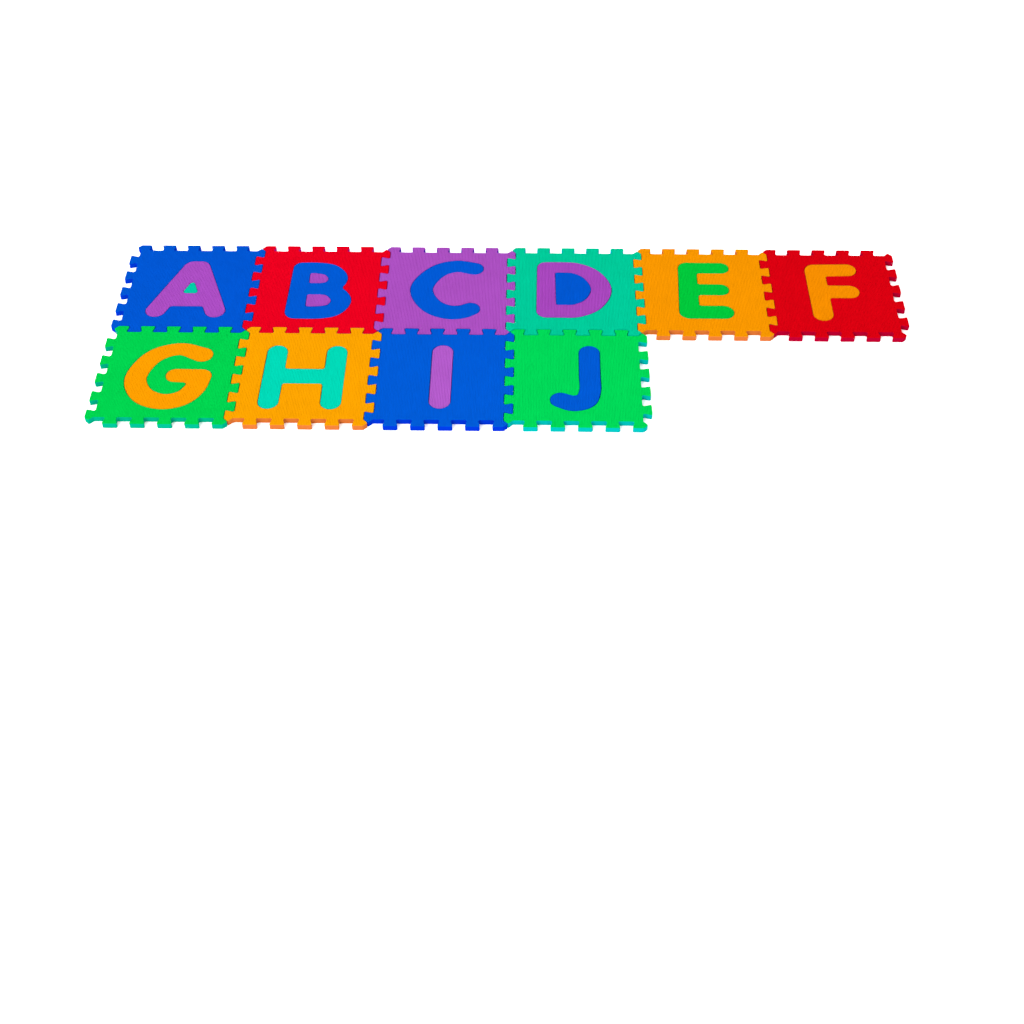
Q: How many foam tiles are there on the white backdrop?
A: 10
